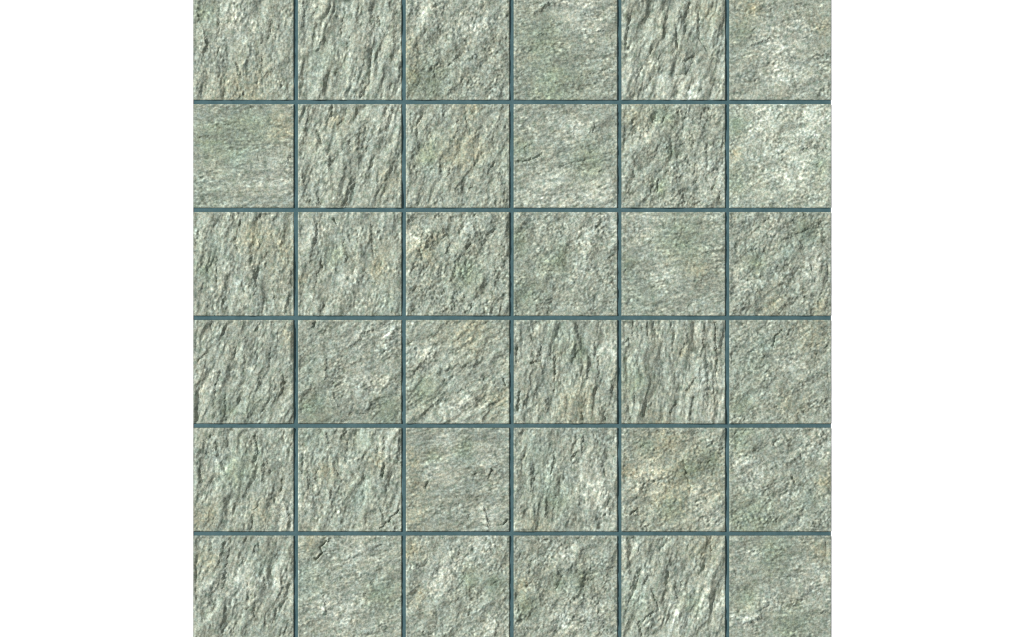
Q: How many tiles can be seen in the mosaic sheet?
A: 36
